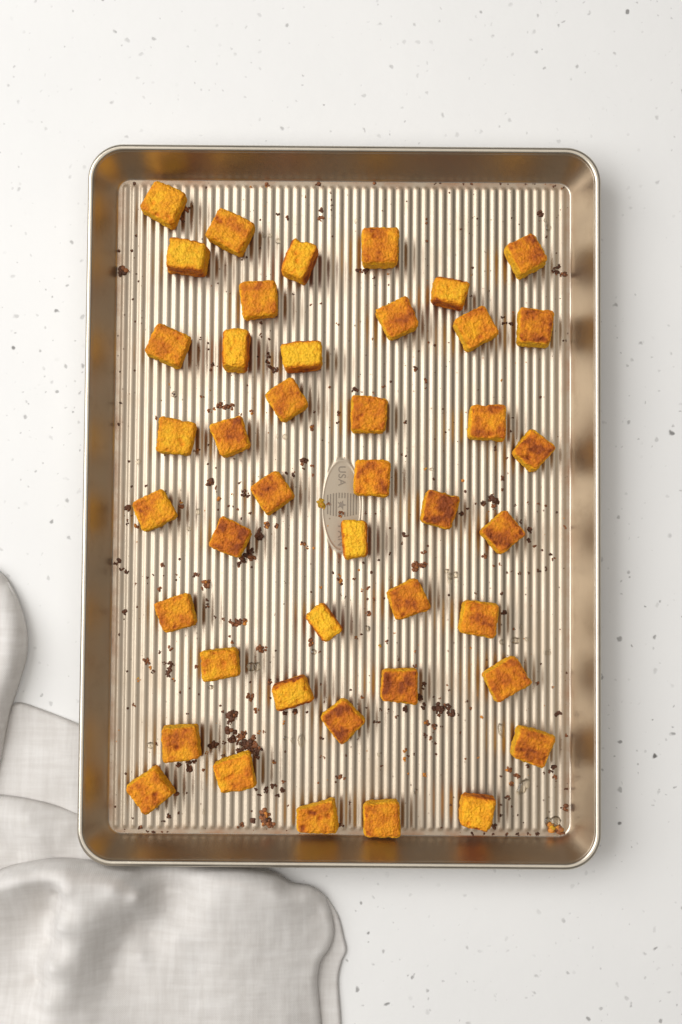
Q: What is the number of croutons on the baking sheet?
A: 43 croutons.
